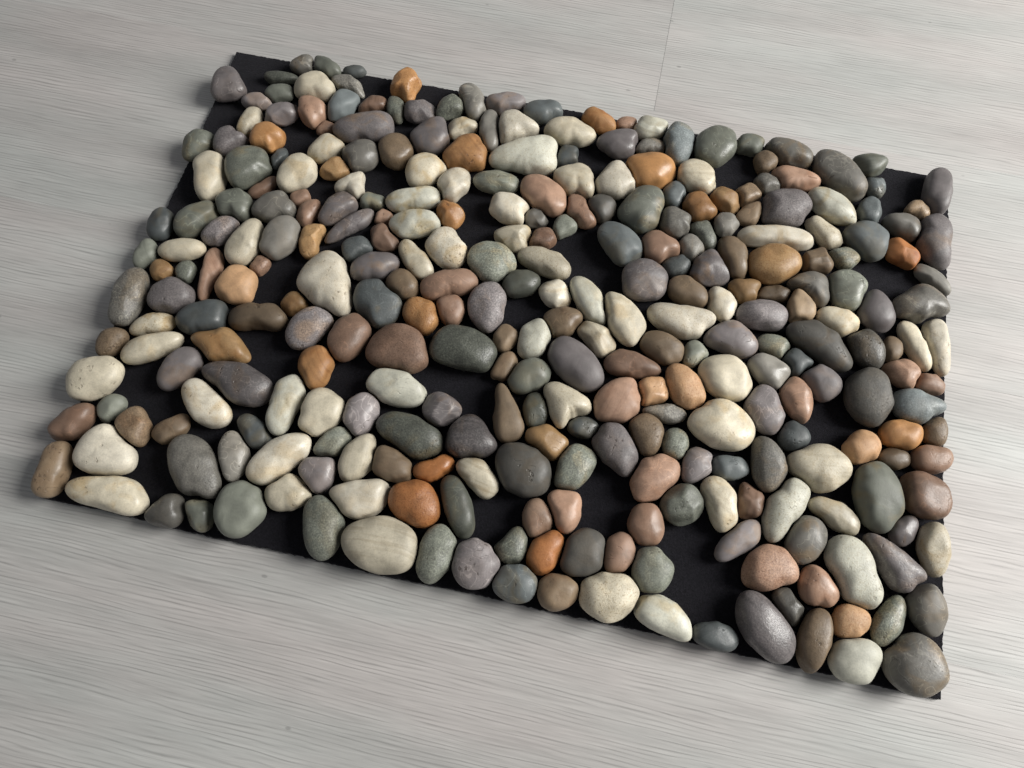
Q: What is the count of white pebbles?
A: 66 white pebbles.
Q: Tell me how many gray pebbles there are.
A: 143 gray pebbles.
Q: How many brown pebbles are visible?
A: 64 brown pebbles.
